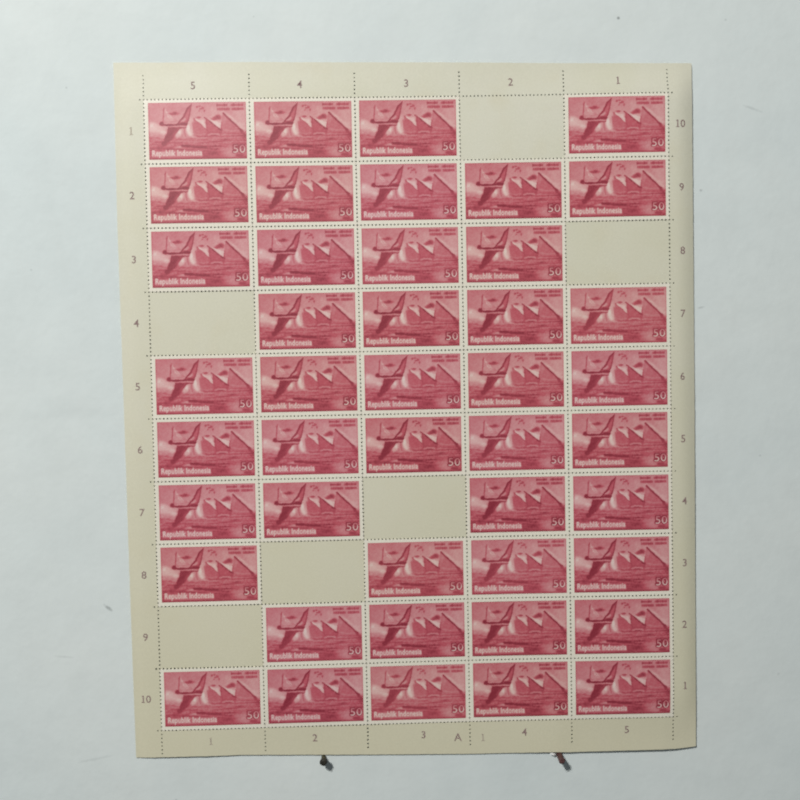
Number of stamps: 44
